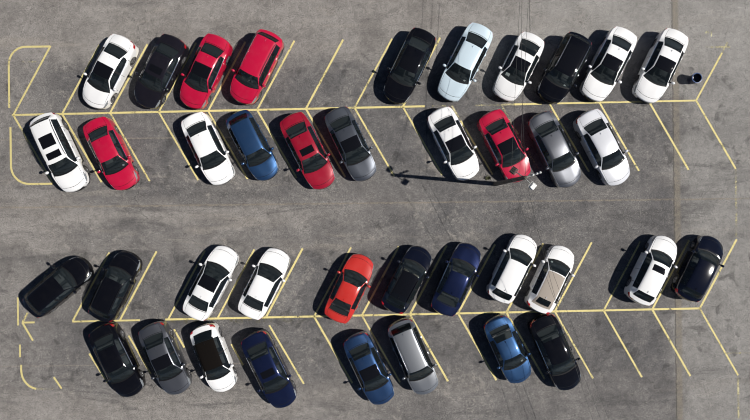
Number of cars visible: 39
